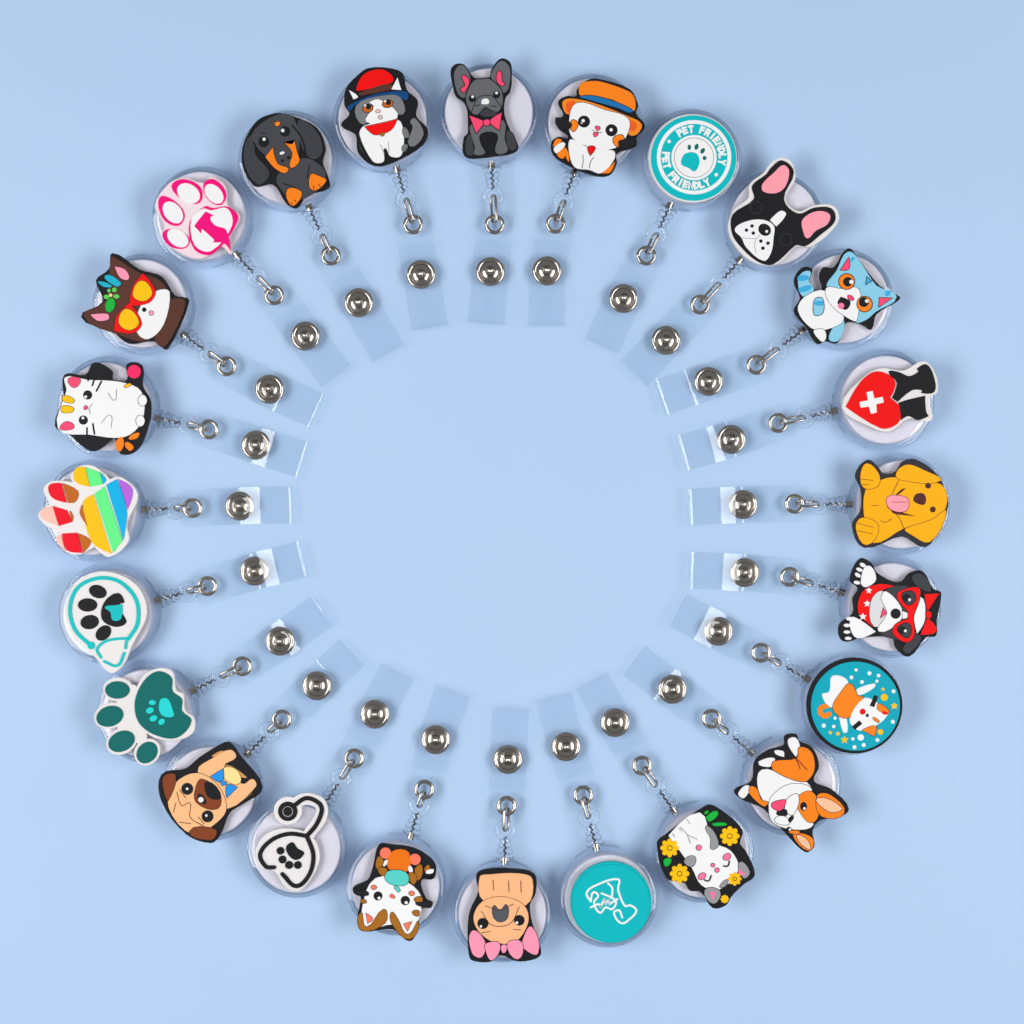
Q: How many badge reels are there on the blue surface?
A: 24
